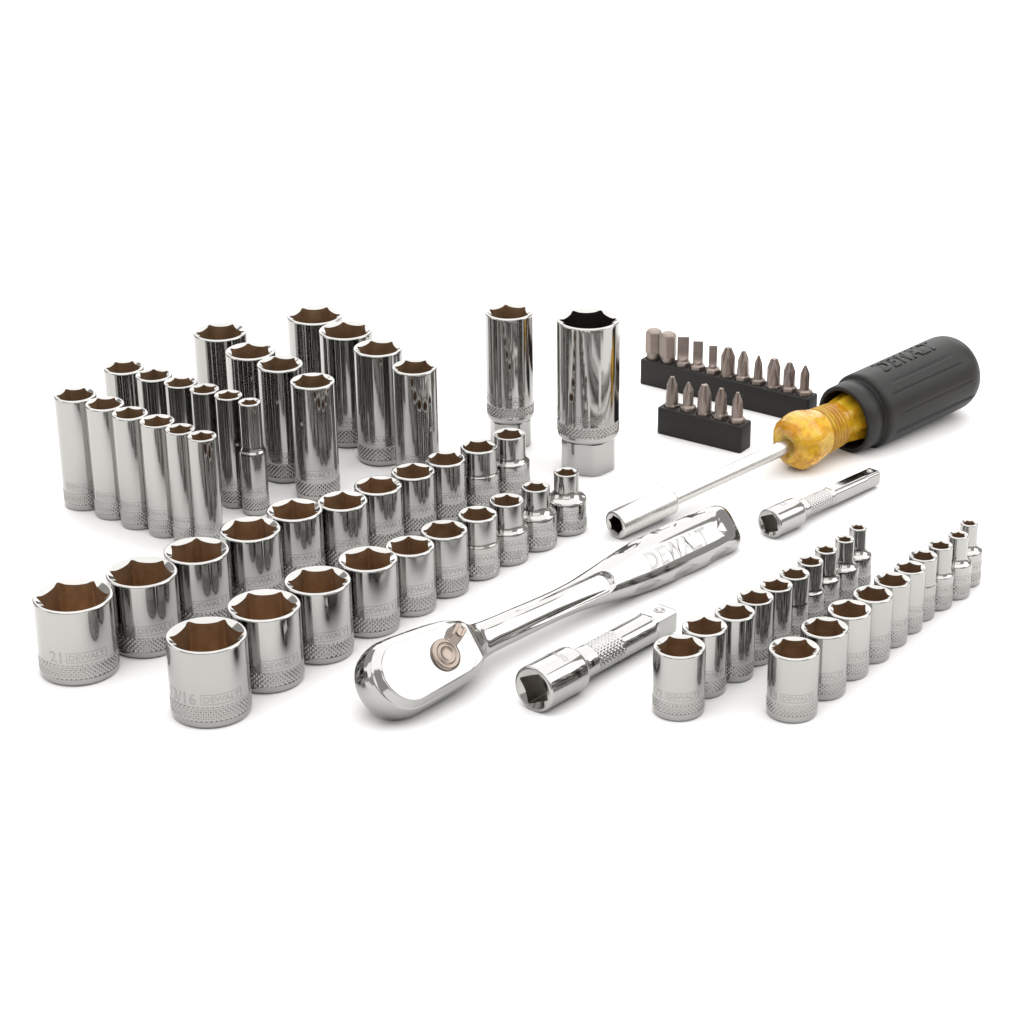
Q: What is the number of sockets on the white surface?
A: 63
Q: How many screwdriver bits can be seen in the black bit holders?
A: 16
